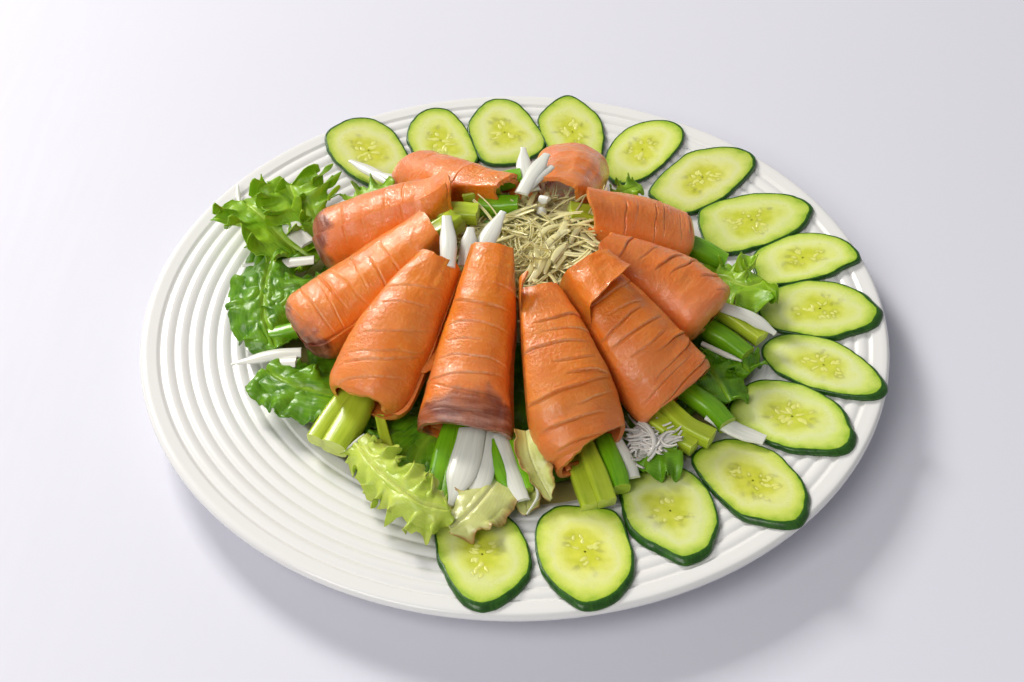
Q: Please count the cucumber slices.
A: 15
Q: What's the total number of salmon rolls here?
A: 10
